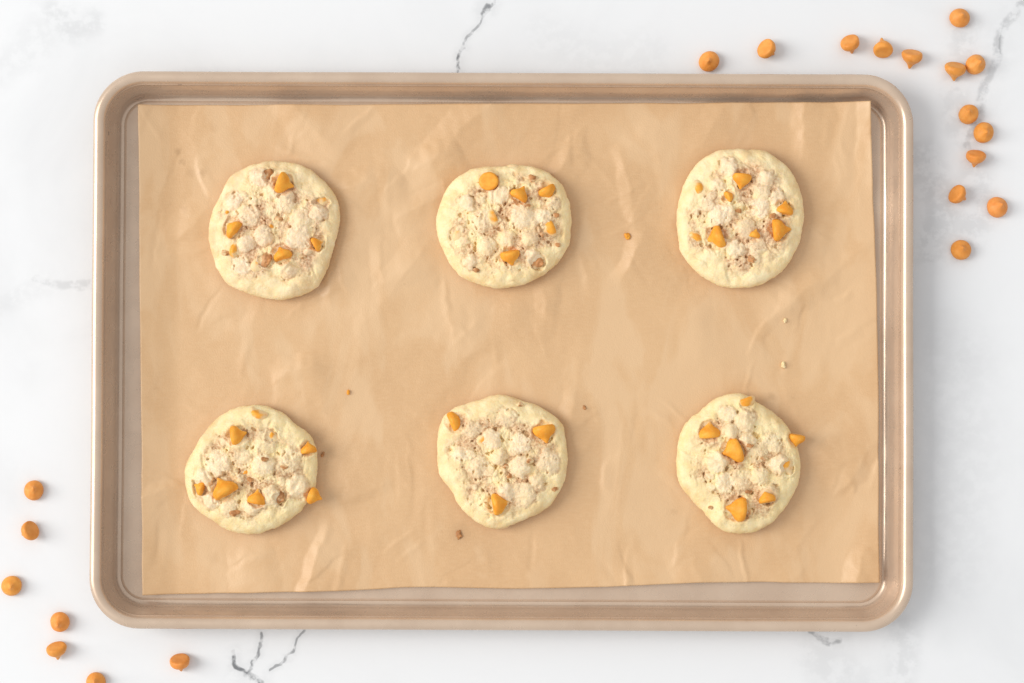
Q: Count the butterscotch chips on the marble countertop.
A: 21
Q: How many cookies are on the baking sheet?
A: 6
